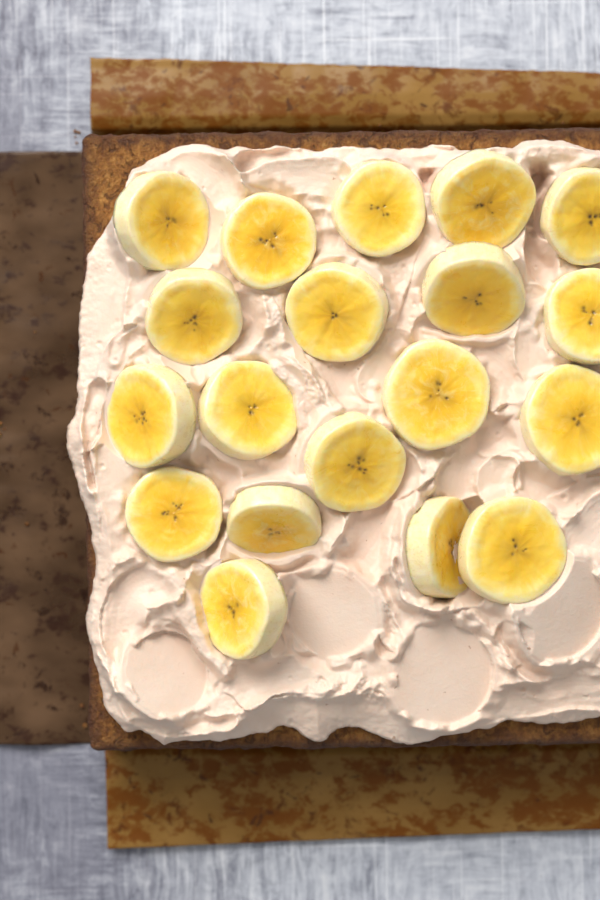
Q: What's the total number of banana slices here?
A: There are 19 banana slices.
